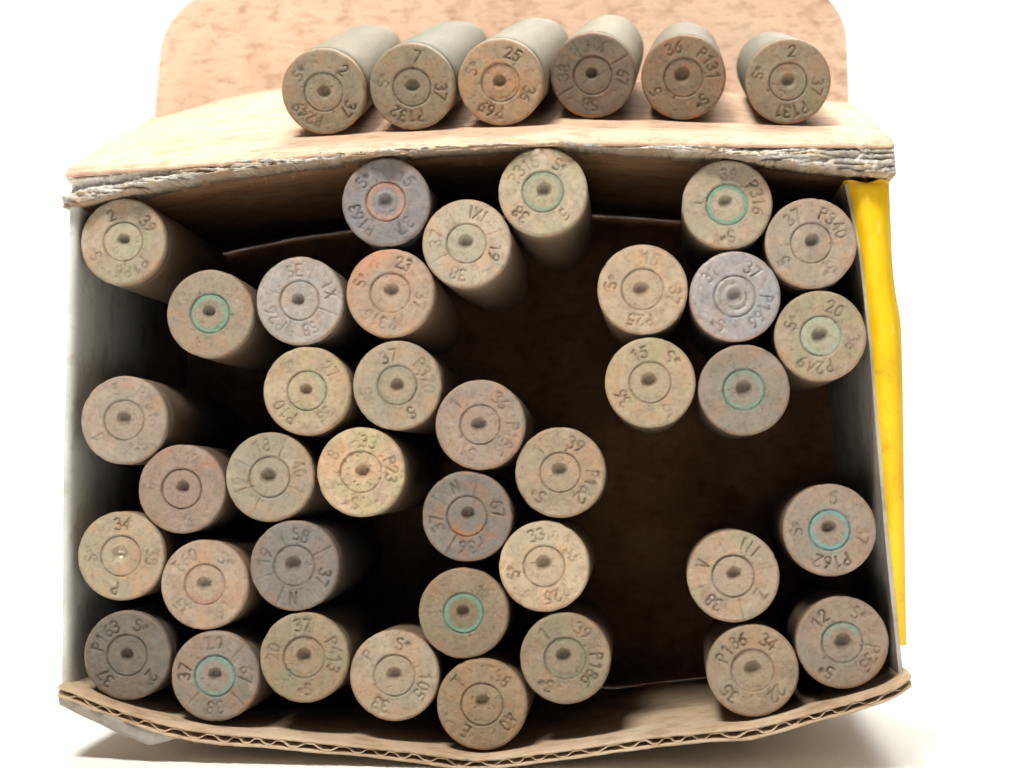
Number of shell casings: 44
